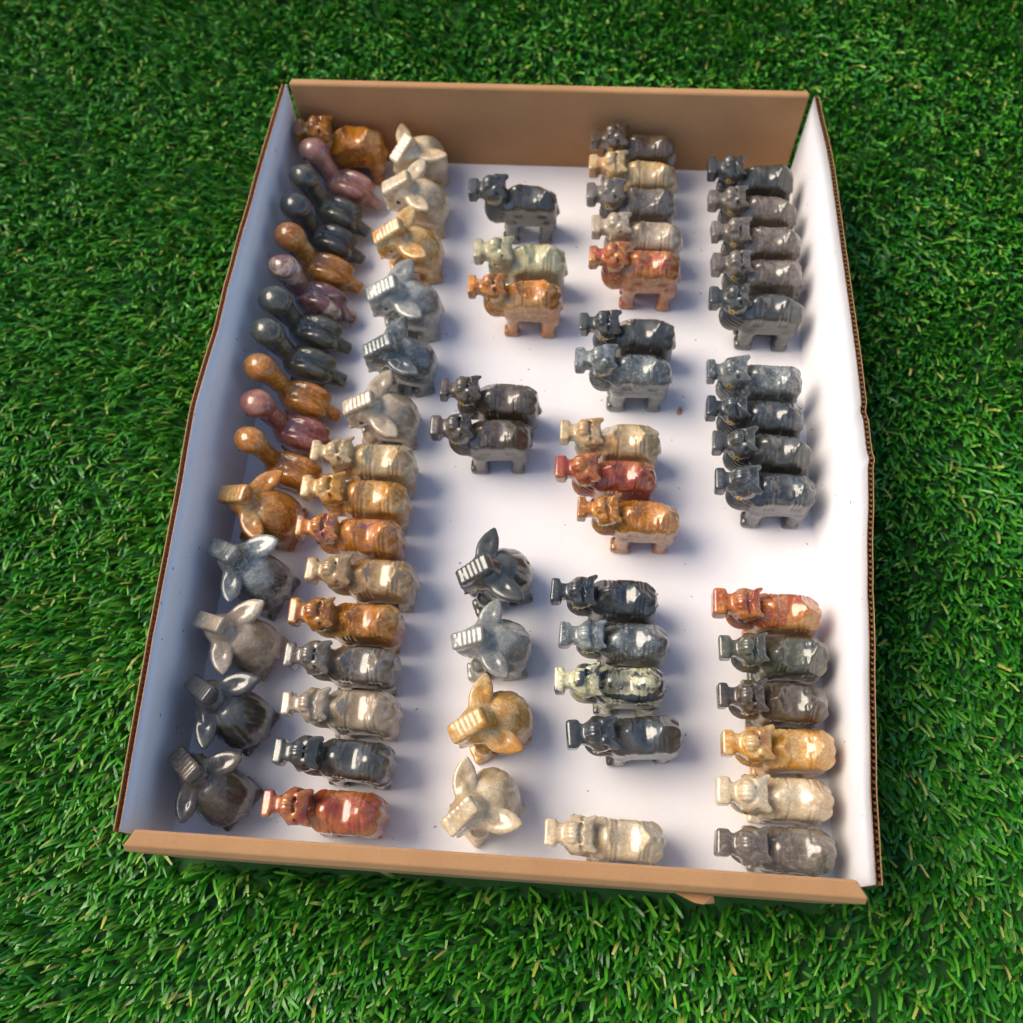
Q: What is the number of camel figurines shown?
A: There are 45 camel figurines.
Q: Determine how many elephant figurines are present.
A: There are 15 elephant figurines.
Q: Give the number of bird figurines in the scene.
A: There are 10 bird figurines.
